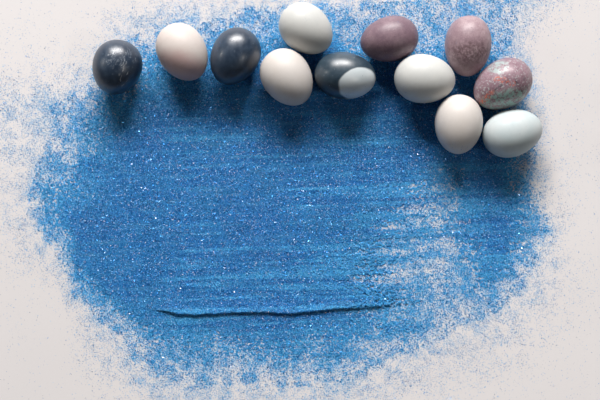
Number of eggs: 12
